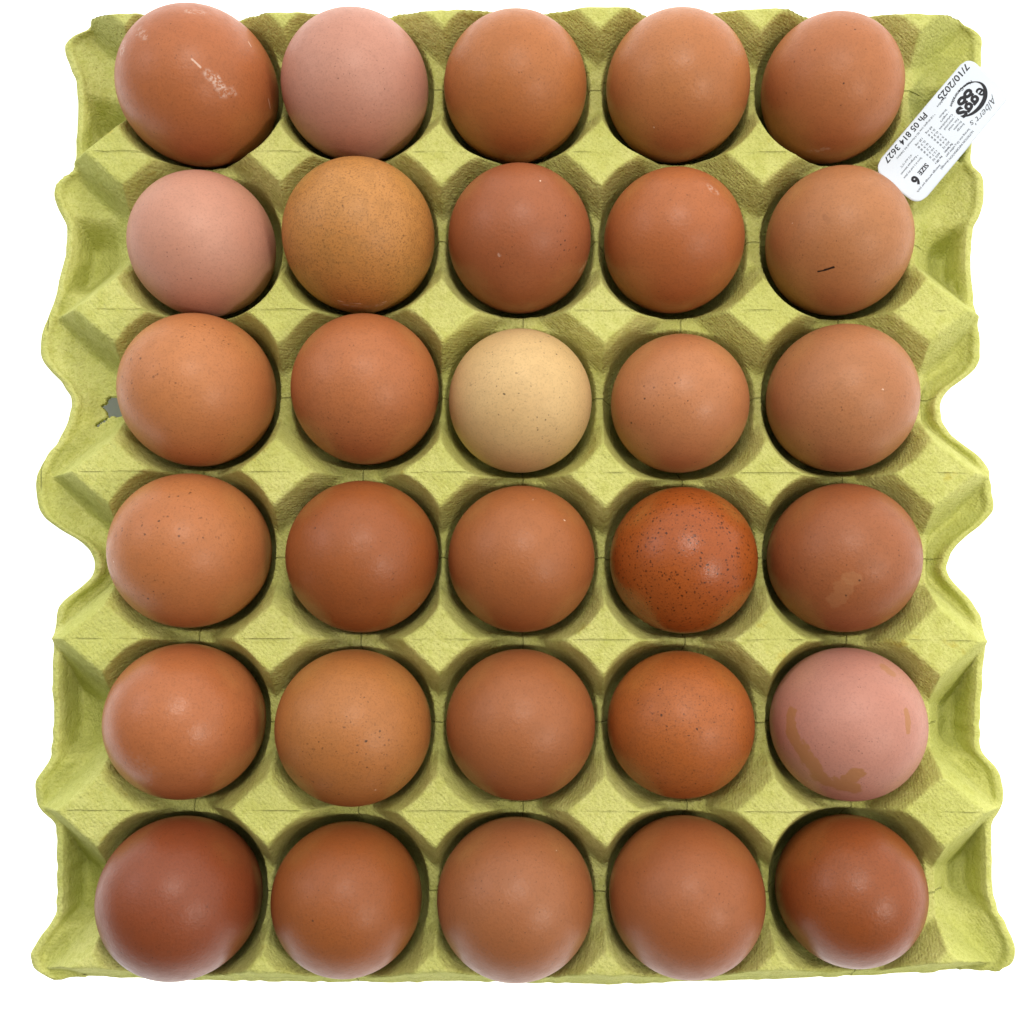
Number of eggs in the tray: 30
